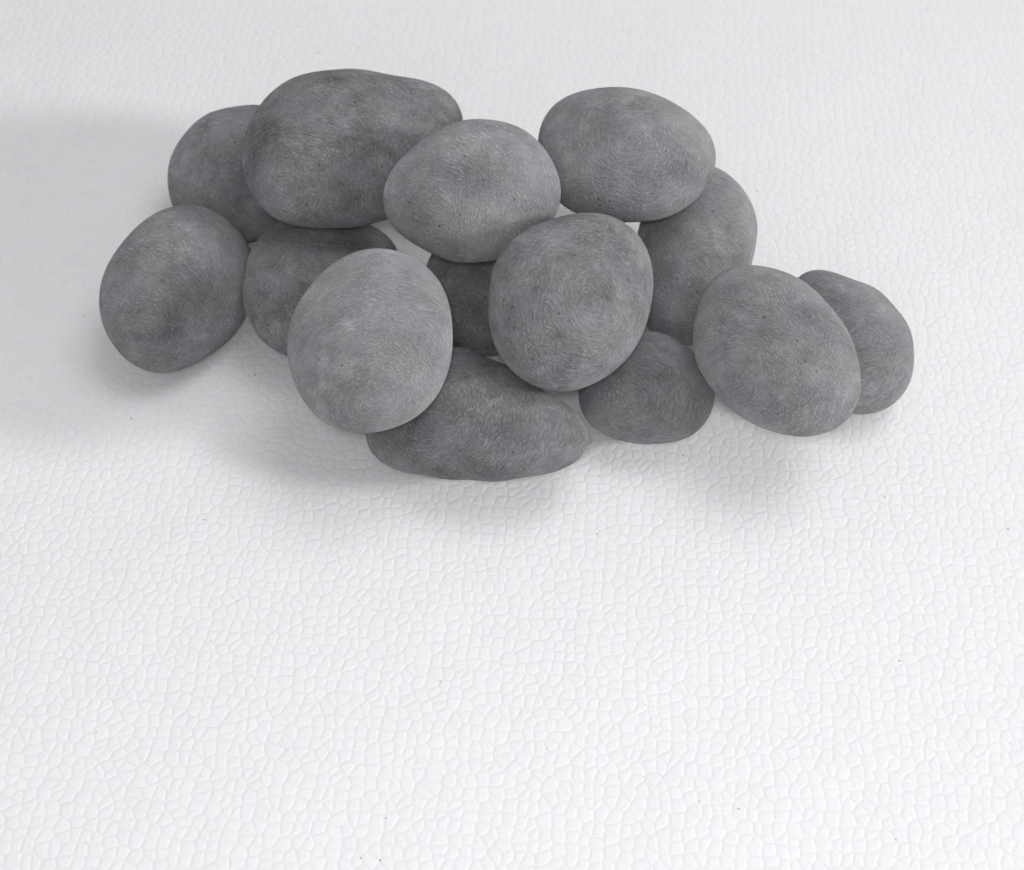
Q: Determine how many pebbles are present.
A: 14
